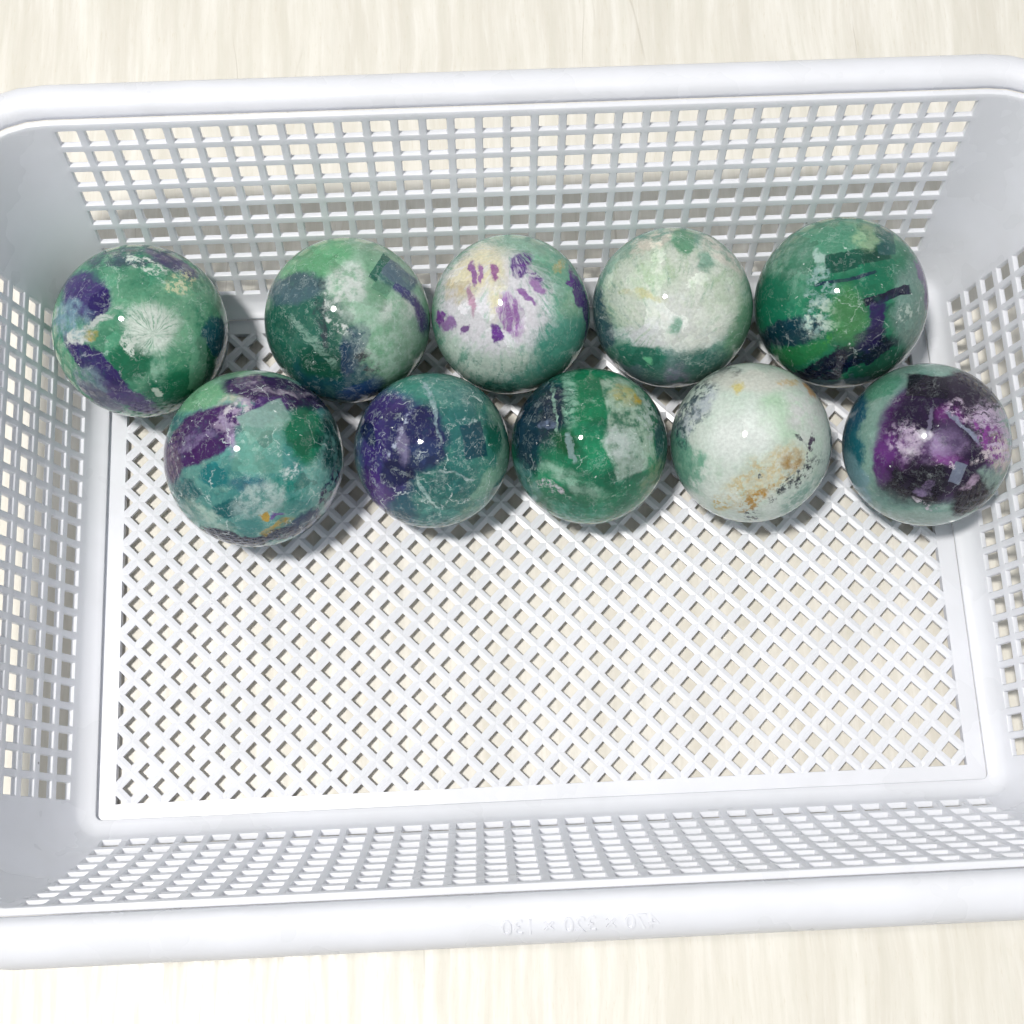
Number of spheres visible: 10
